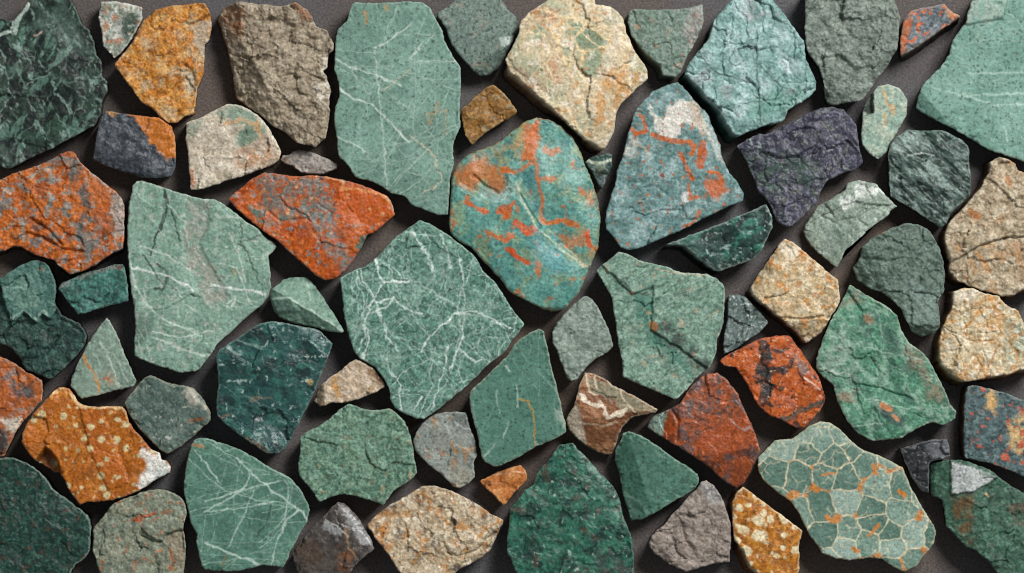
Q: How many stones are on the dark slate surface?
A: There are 65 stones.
